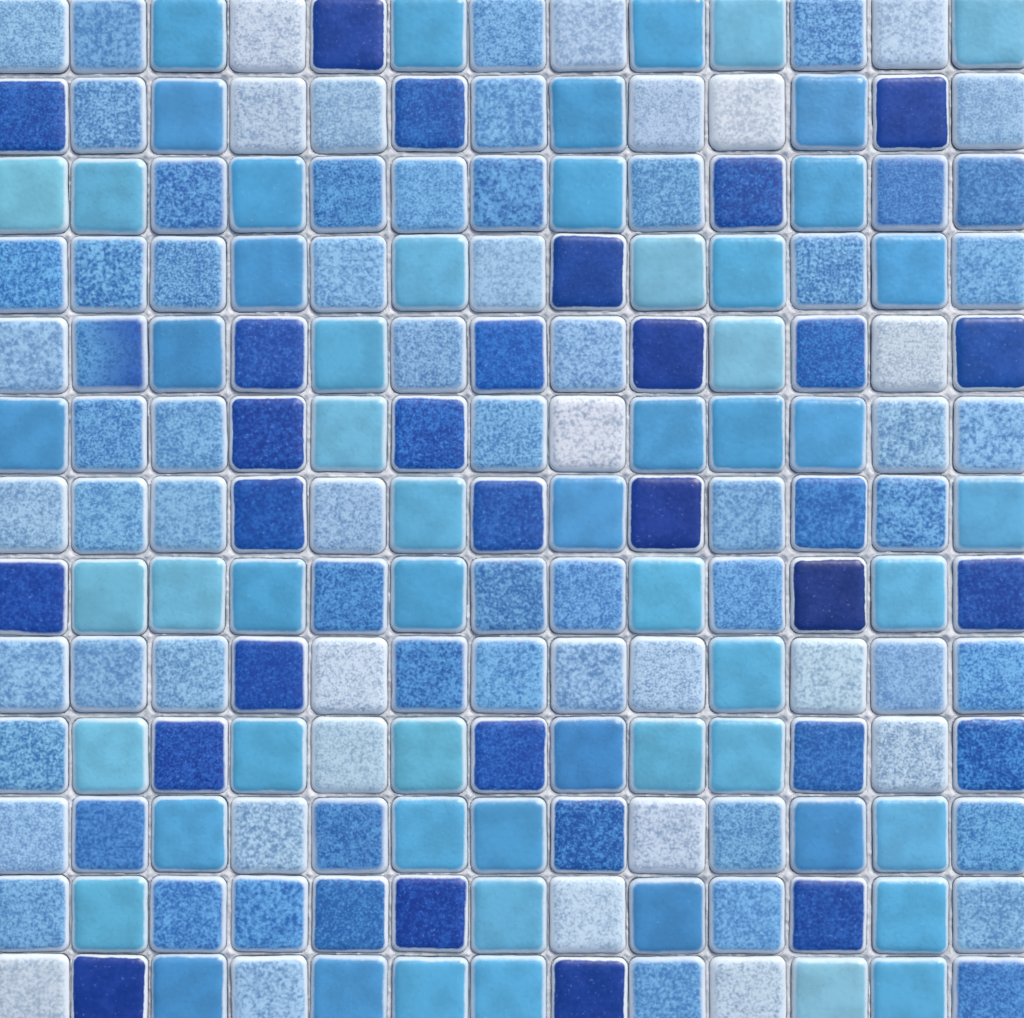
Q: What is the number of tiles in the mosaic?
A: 169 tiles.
